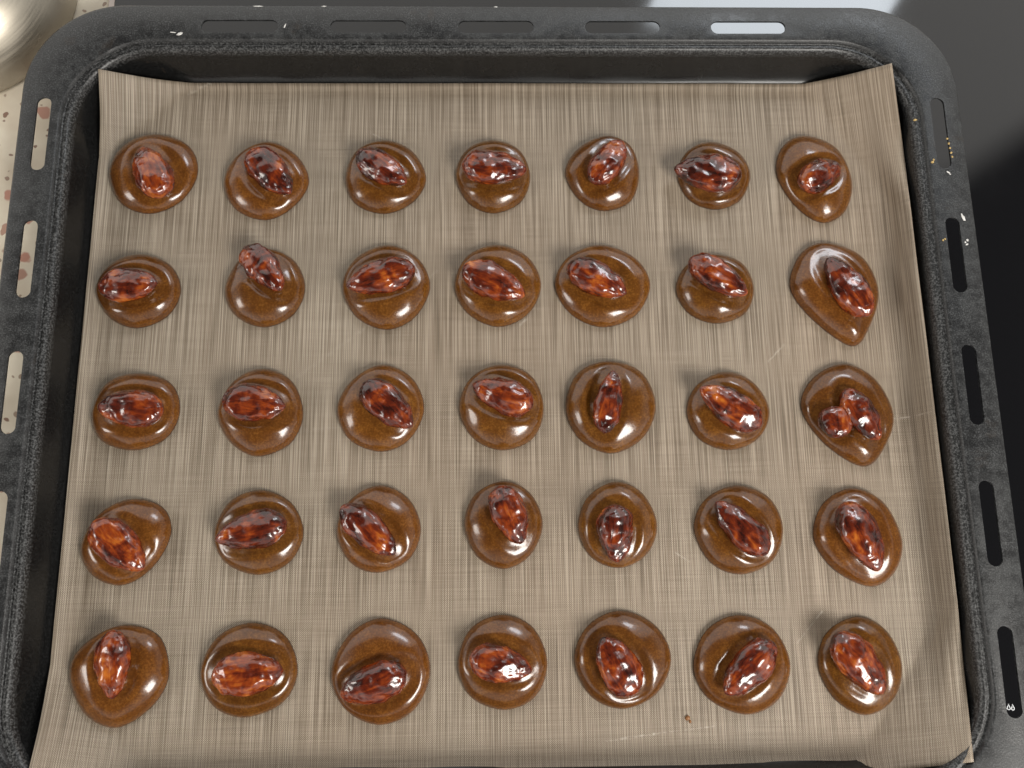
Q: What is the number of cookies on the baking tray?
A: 35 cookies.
